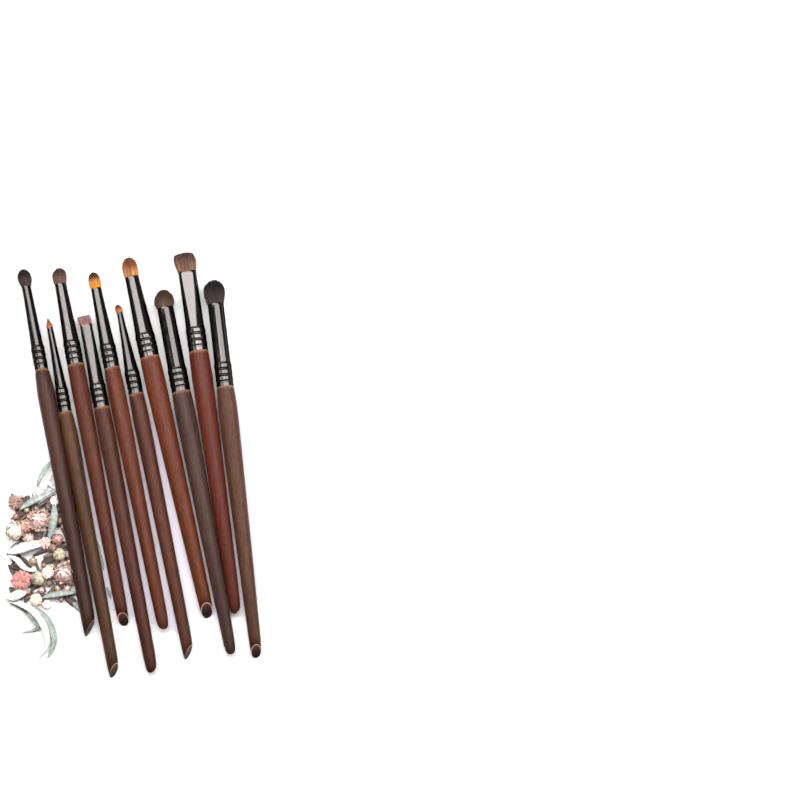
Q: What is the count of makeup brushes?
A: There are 10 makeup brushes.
